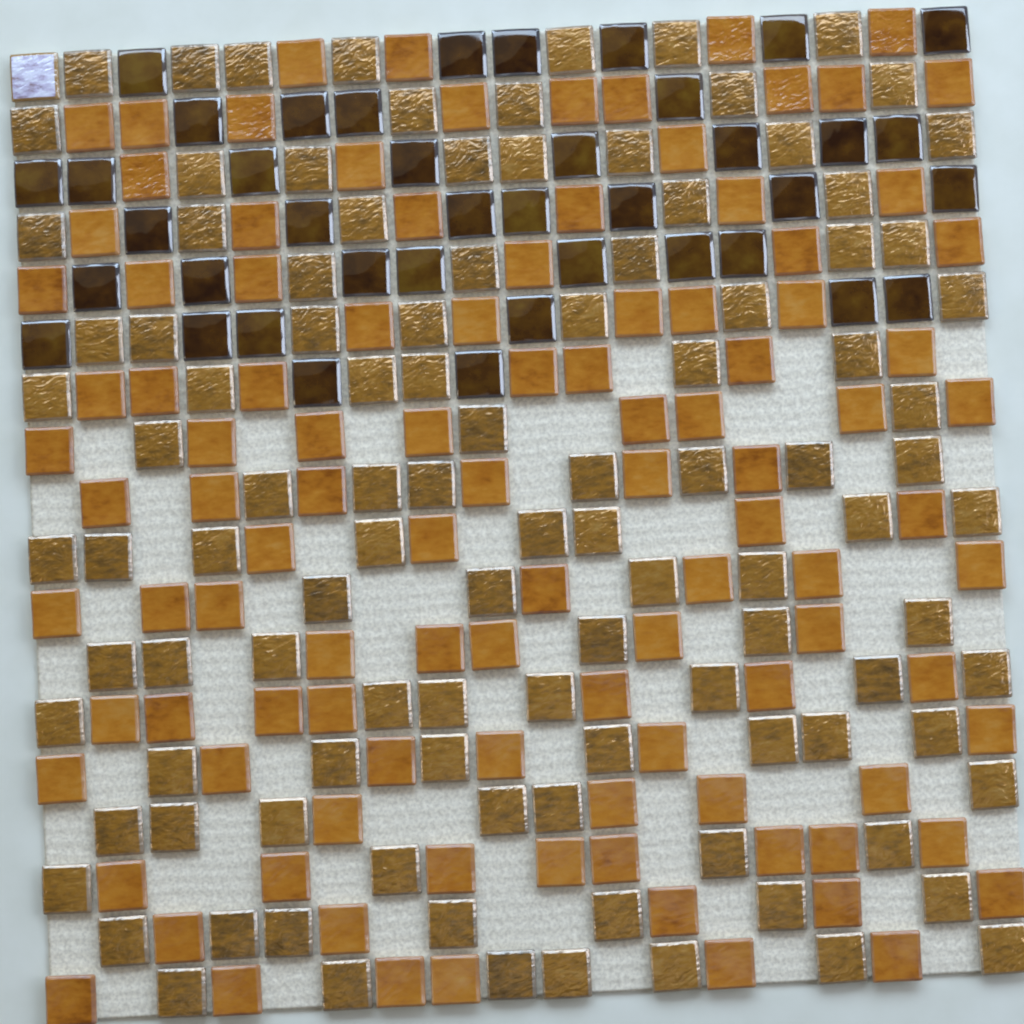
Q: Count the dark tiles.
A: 40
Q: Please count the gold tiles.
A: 108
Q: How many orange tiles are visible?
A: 106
